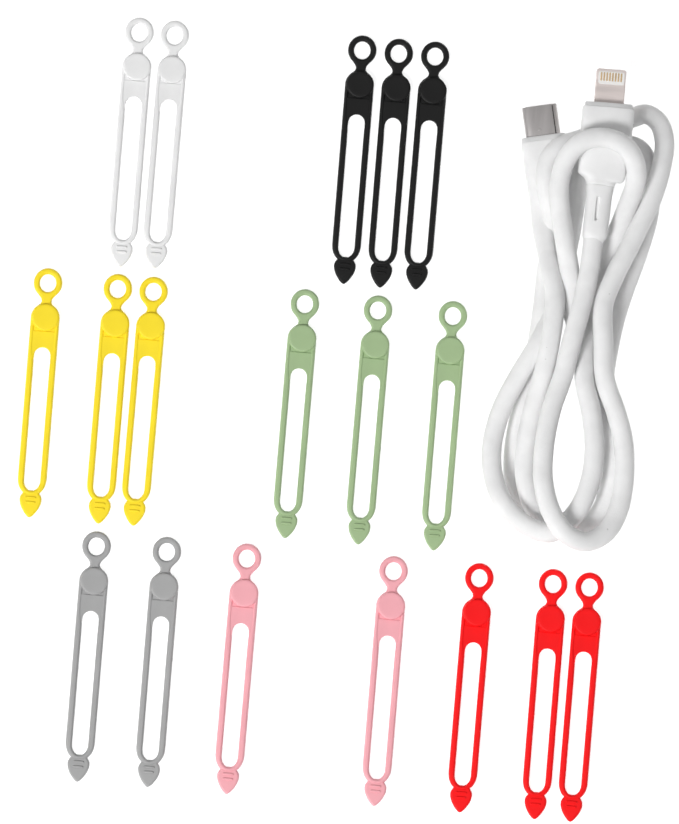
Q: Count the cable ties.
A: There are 18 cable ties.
